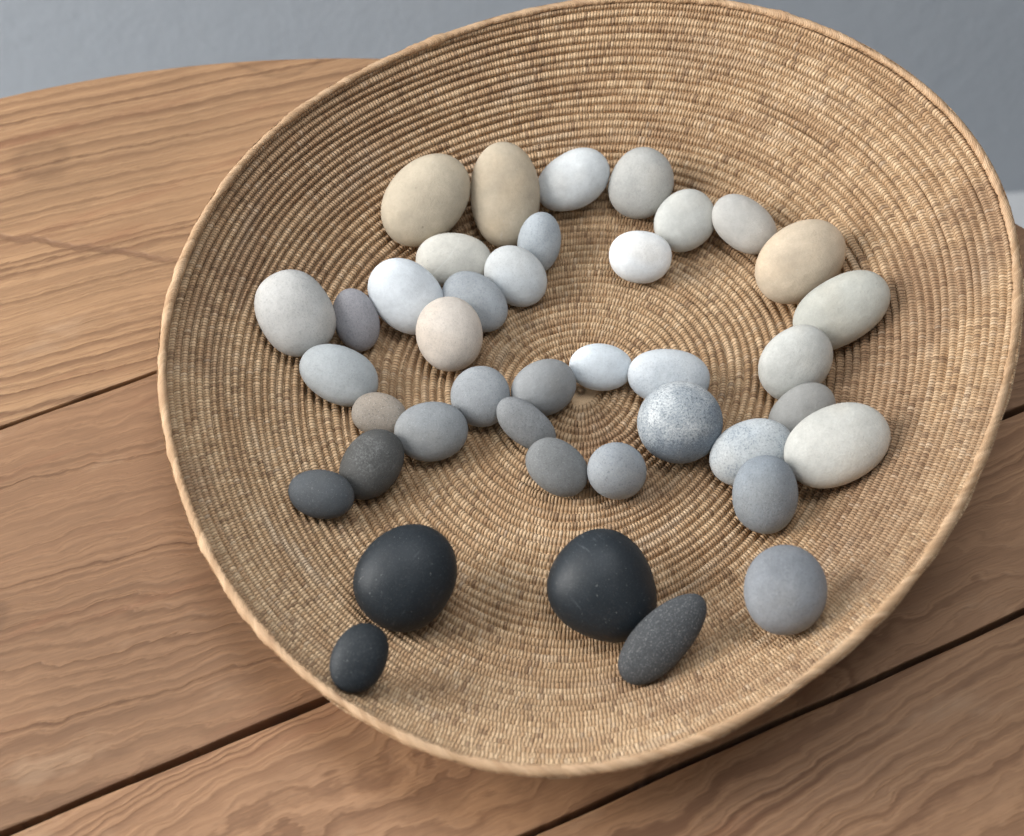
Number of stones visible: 40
